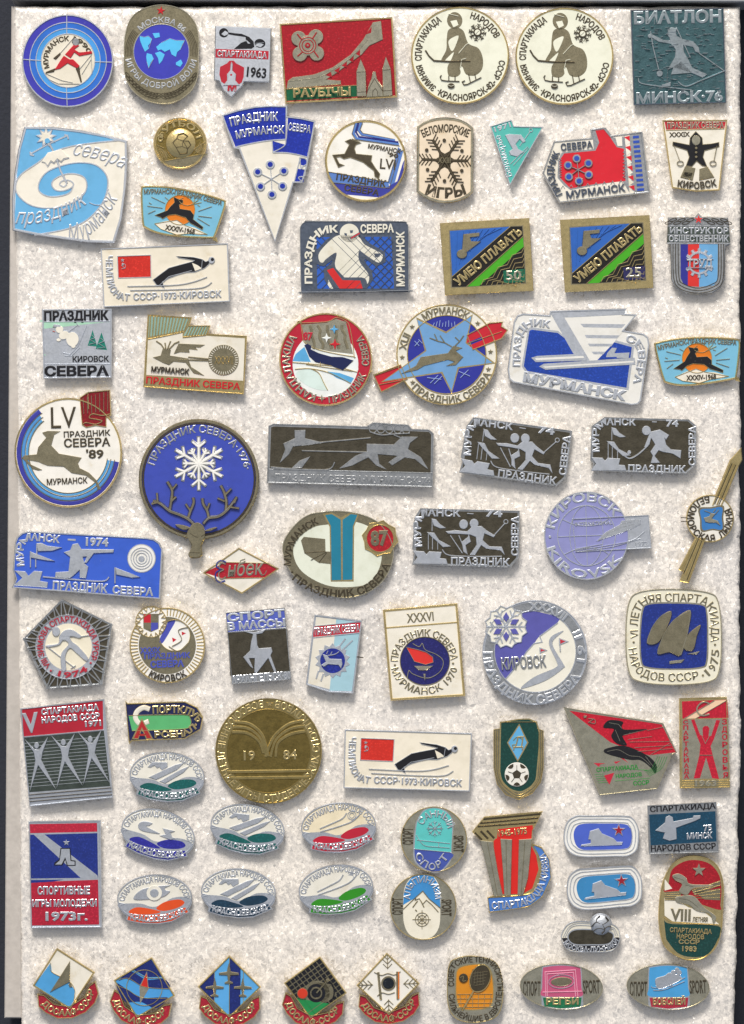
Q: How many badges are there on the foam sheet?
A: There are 76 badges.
